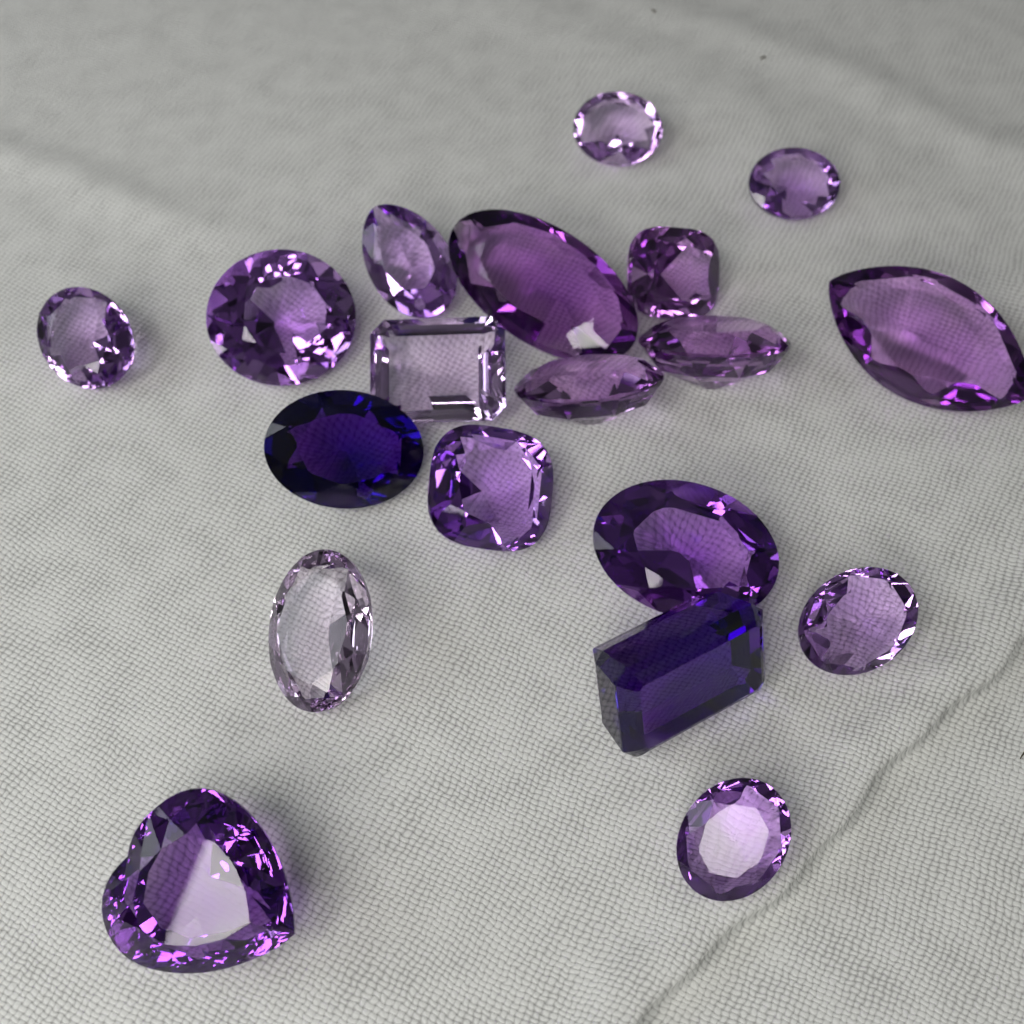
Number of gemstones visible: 19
